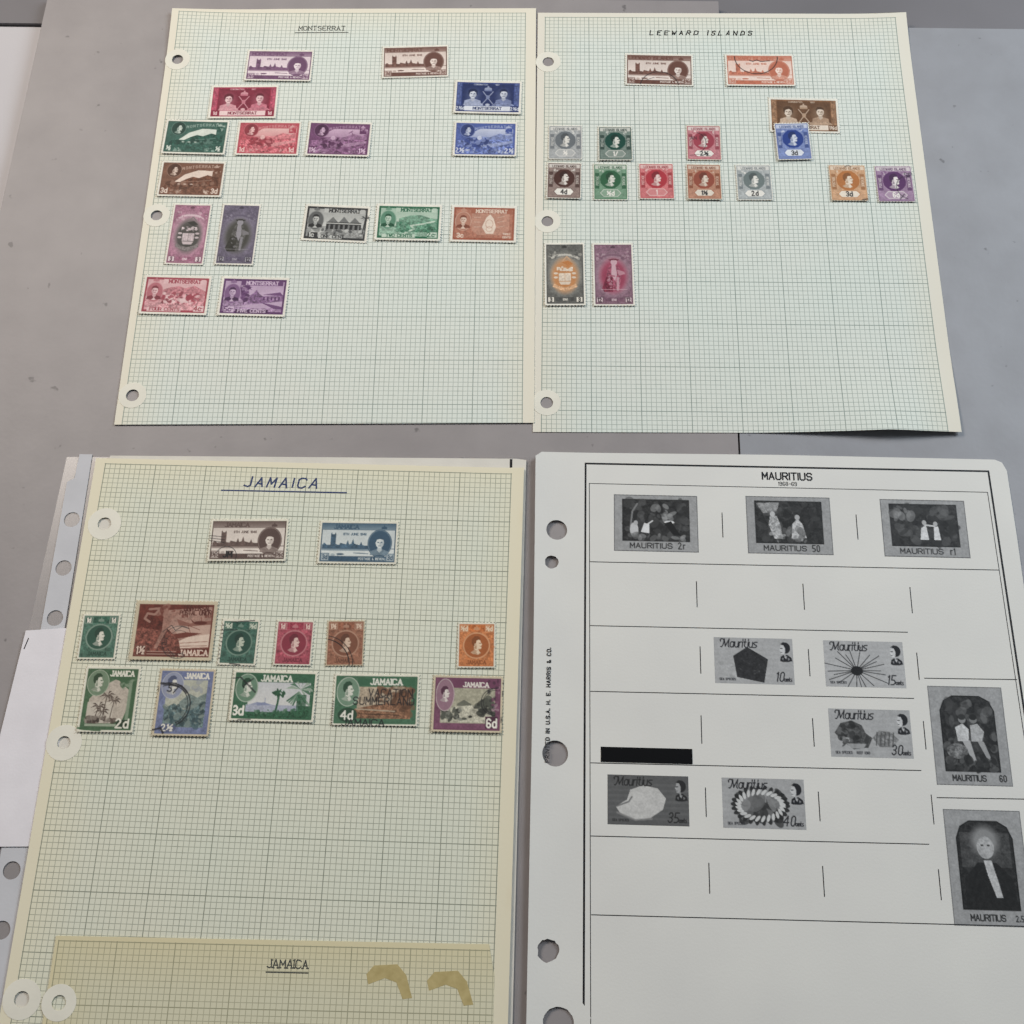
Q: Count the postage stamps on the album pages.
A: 45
